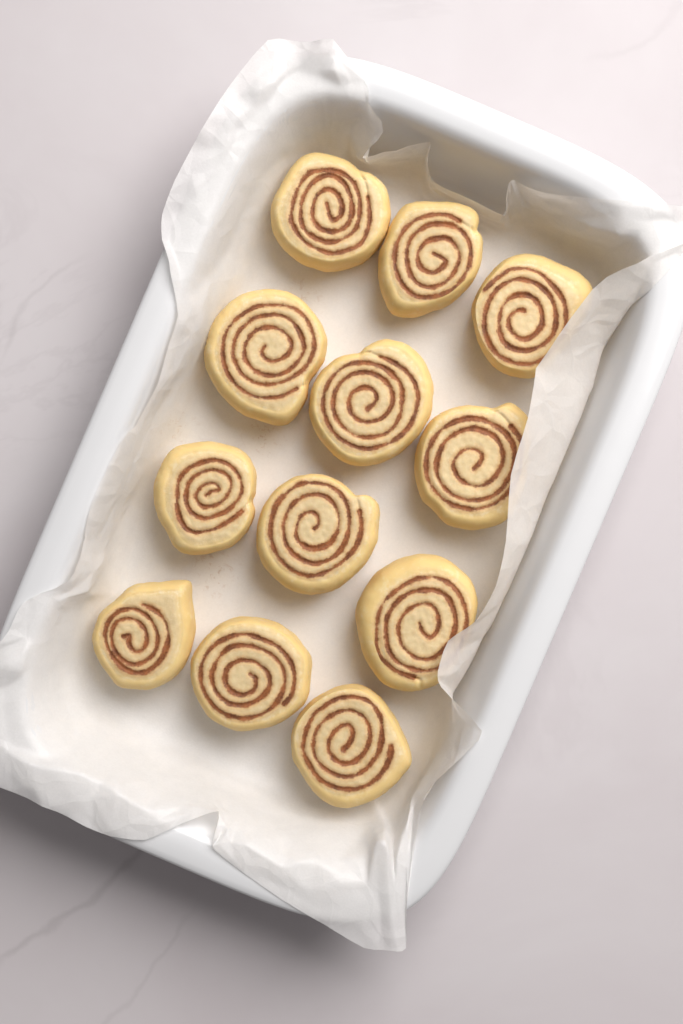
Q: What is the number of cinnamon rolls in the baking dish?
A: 12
